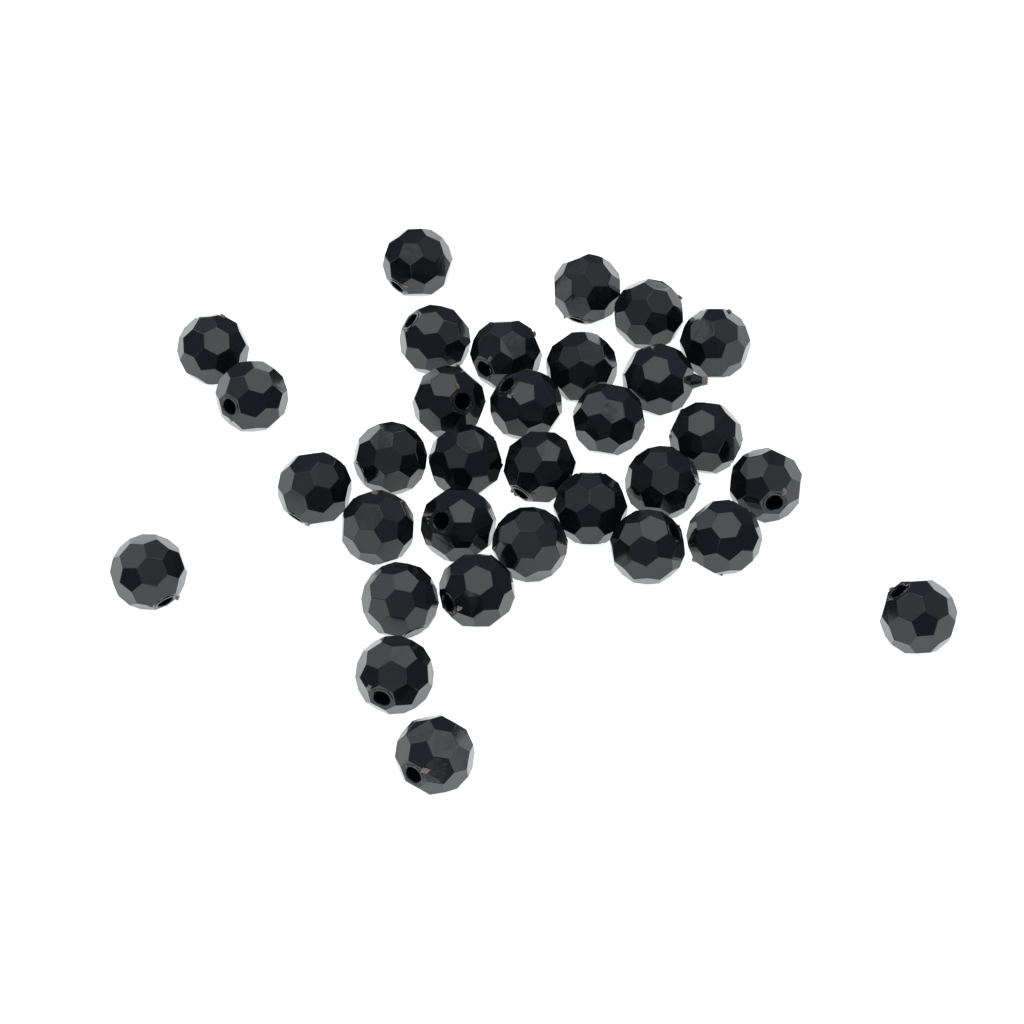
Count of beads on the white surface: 32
